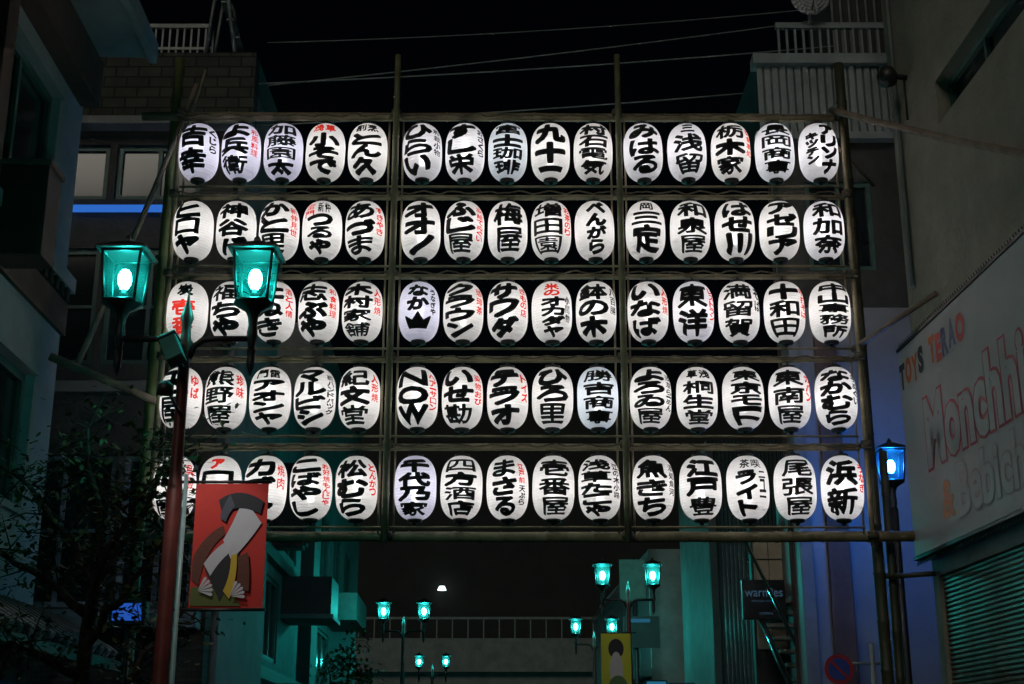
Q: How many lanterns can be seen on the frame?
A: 75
